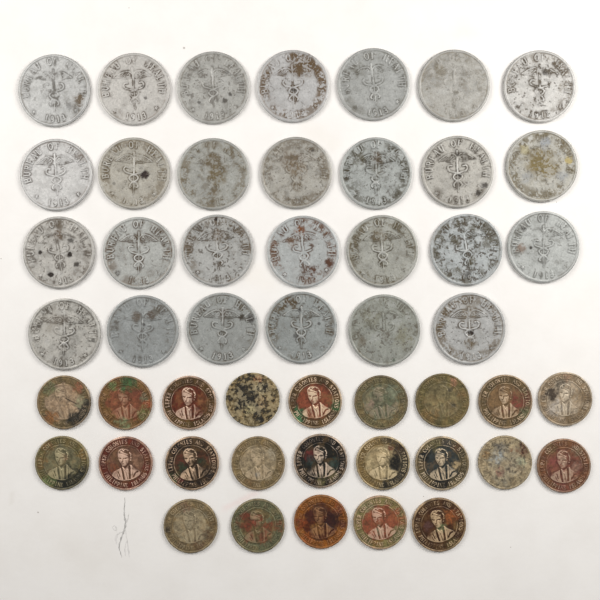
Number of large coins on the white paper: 27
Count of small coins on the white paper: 23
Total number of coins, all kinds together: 50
